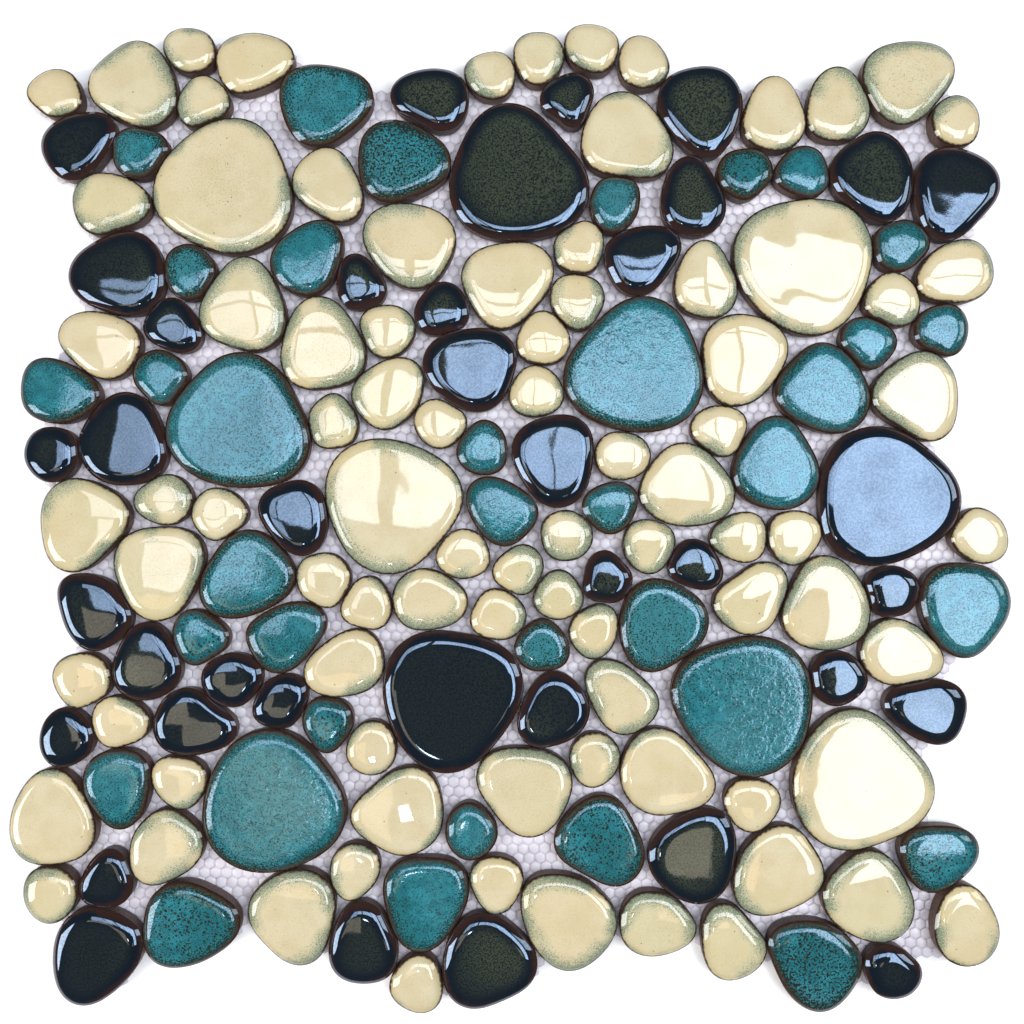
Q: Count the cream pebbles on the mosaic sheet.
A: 85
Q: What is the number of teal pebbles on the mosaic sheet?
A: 36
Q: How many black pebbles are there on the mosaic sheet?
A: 38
